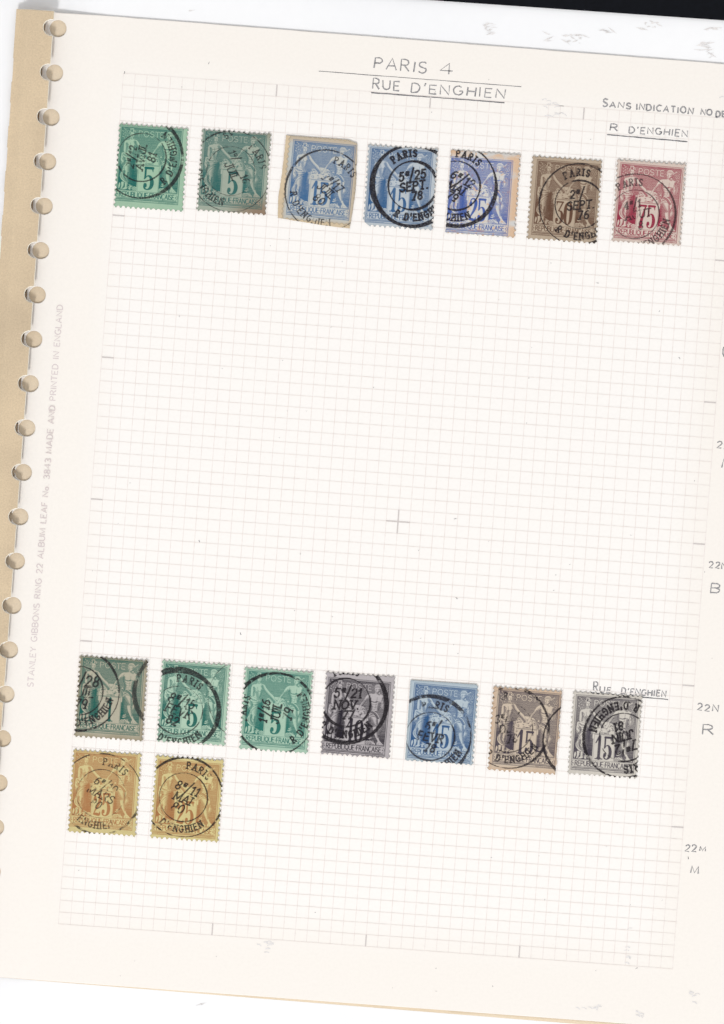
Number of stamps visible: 16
